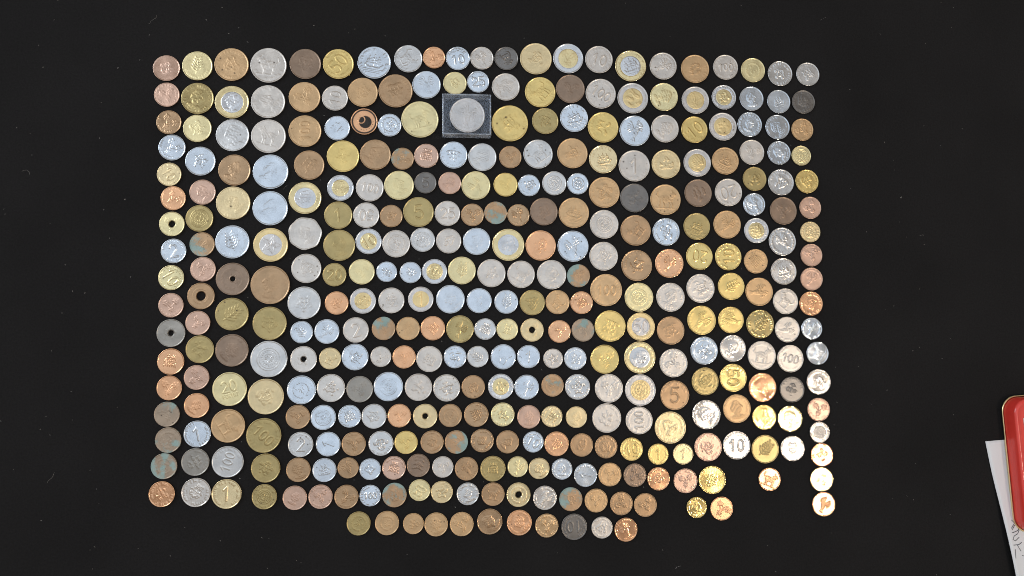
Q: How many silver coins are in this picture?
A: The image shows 140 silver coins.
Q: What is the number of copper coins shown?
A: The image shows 125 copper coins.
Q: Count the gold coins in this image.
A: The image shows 83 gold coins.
